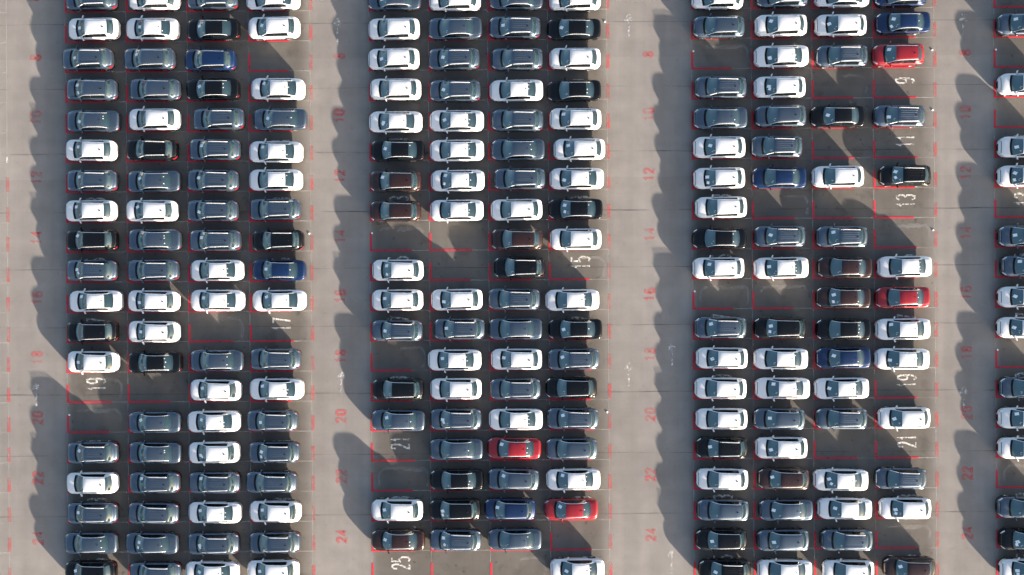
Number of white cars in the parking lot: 93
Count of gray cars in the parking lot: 83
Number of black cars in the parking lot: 27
